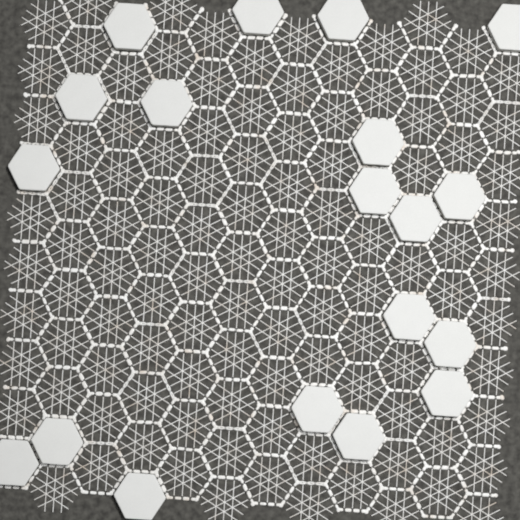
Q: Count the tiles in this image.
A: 19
